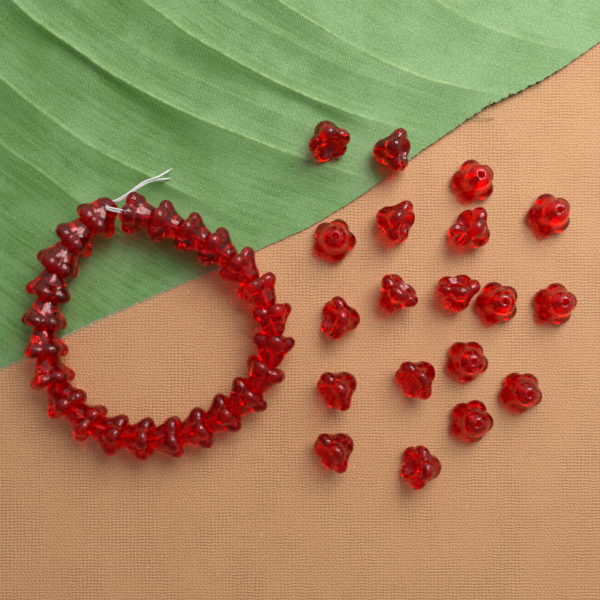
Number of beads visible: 43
